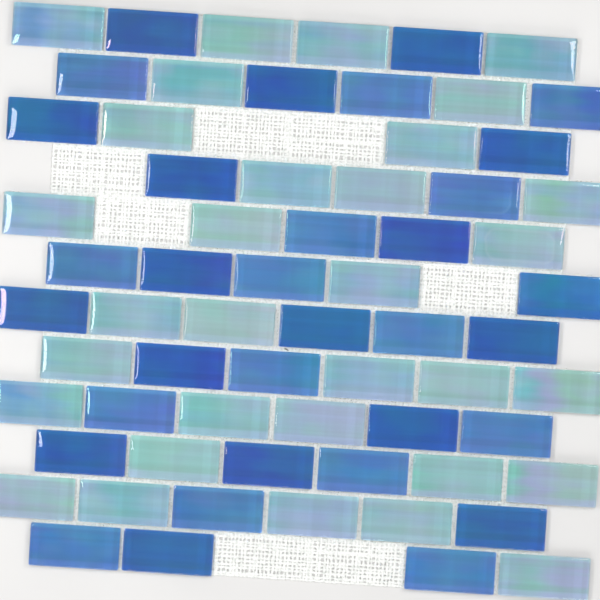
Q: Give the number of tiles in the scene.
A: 65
